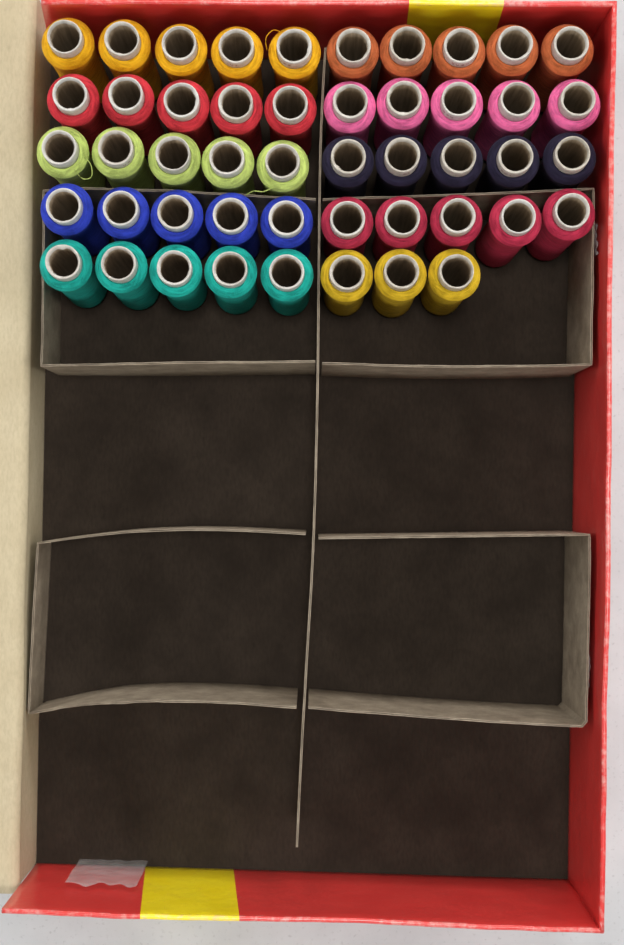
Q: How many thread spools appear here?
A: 48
